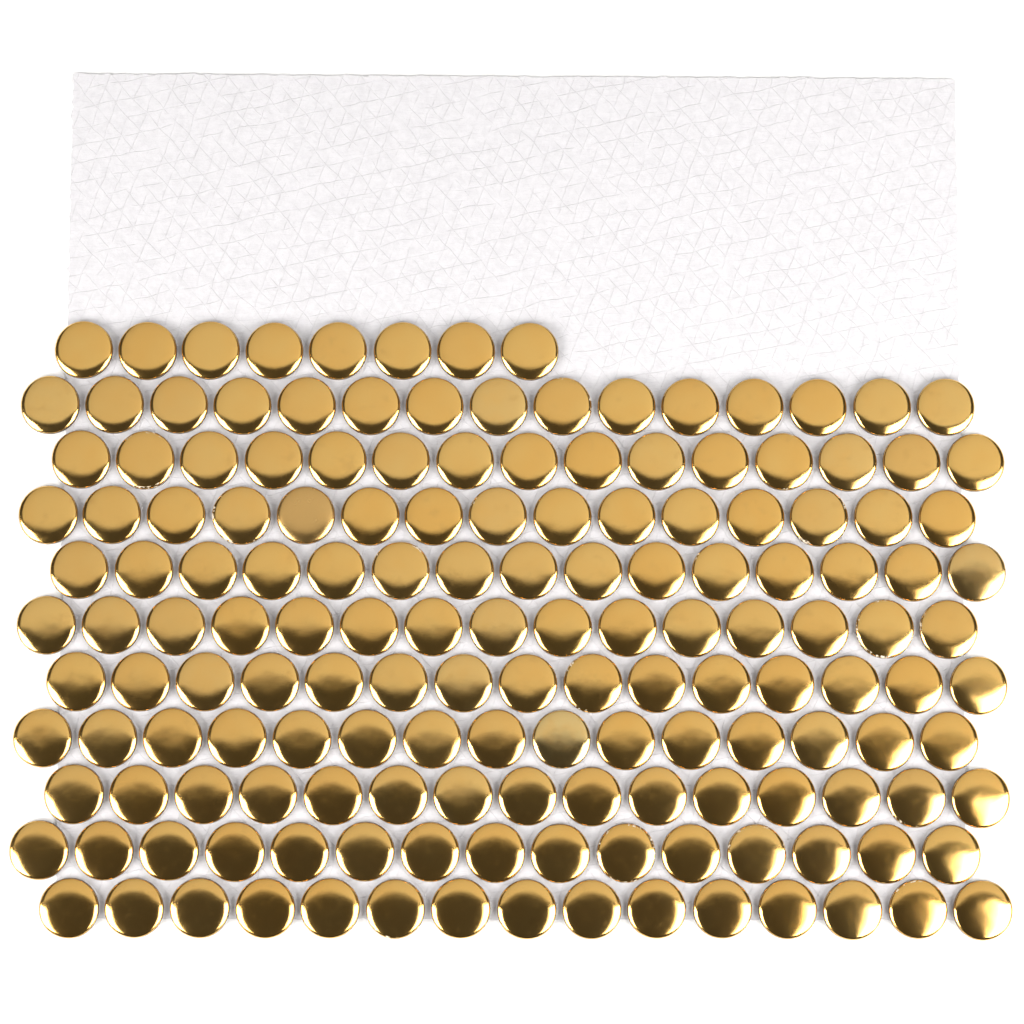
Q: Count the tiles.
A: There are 158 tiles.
